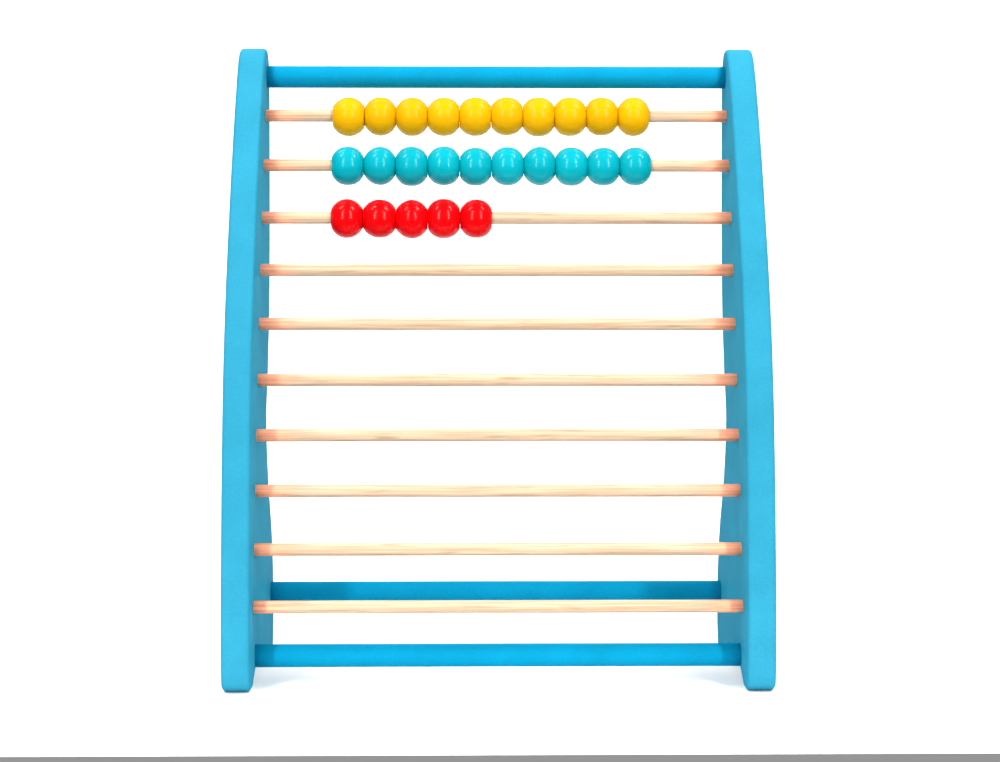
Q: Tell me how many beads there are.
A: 25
